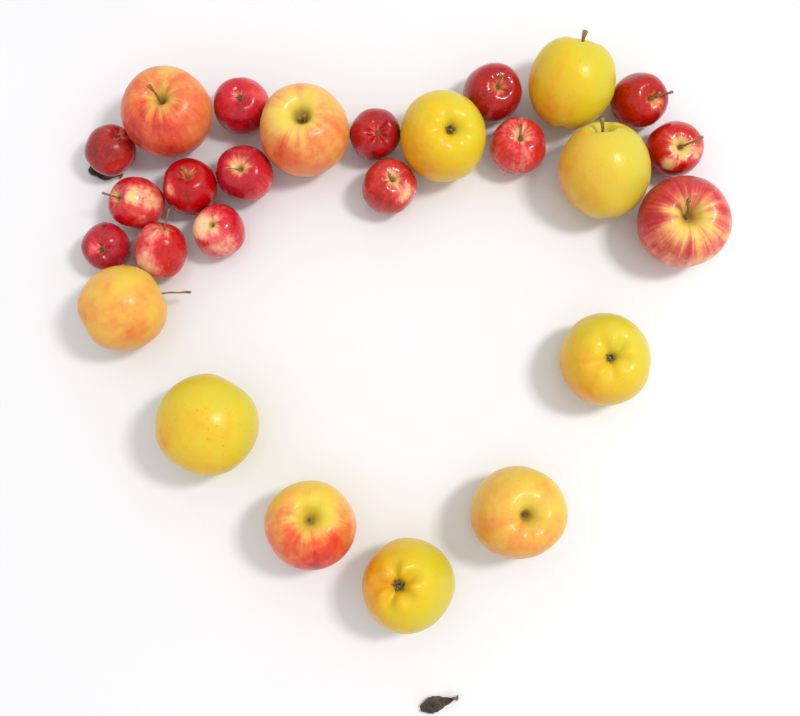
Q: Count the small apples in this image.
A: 14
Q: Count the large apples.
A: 12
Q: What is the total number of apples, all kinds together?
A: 26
